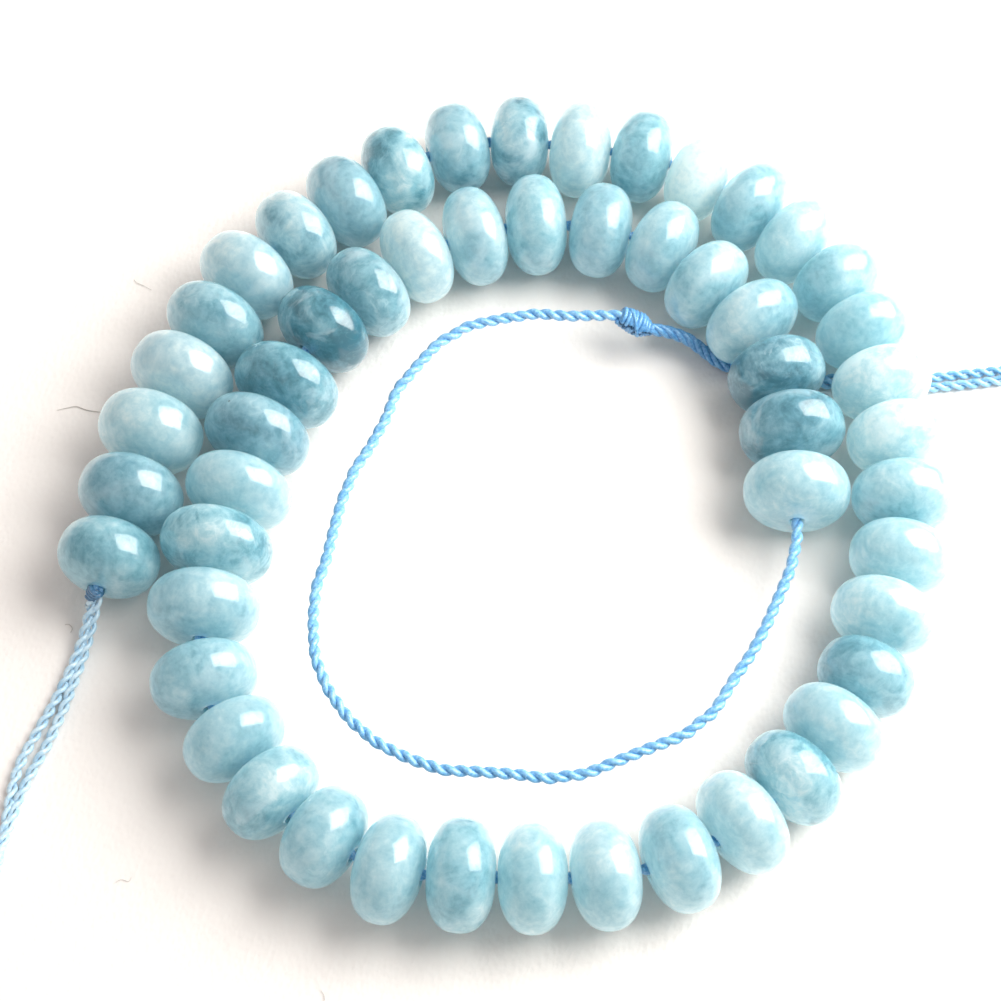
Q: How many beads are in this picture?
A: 53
